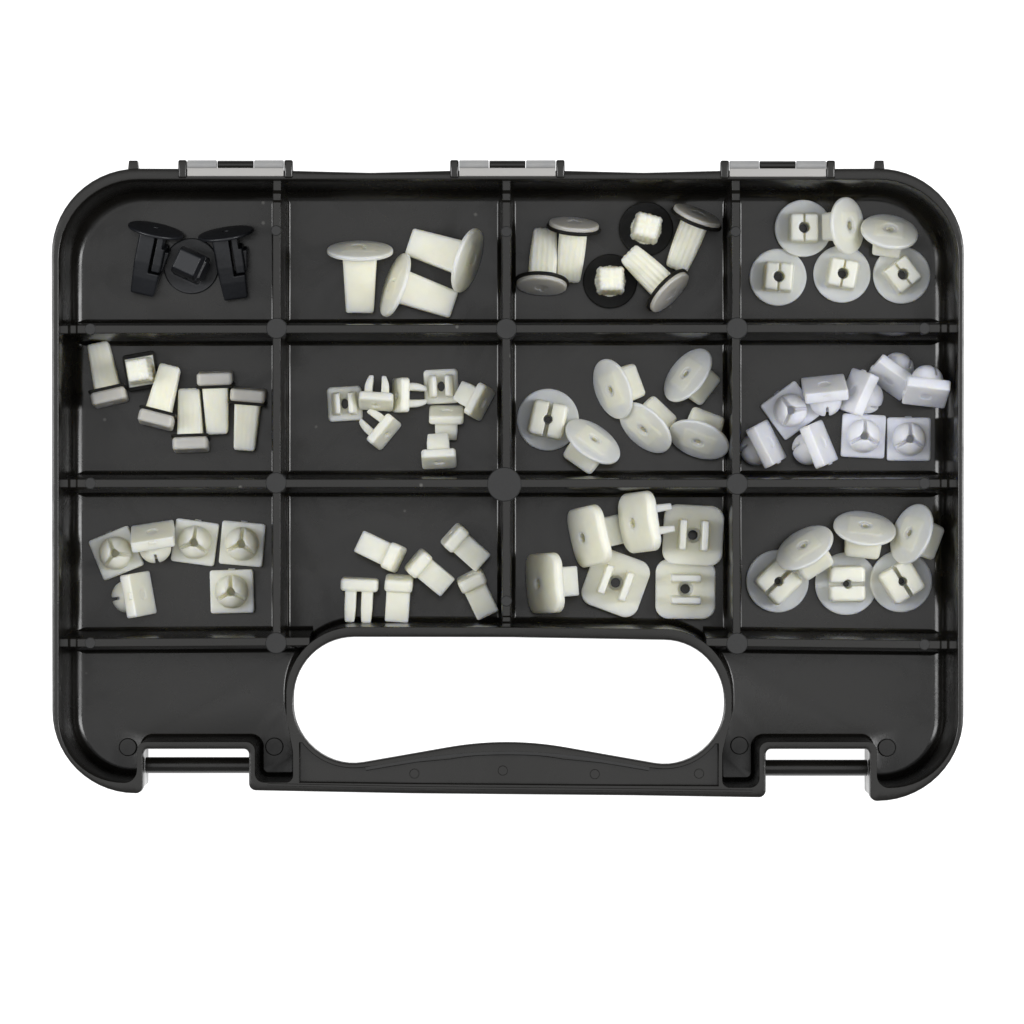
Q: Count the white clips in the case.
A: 68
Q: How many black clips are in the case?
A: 3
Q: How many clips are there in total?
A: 71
